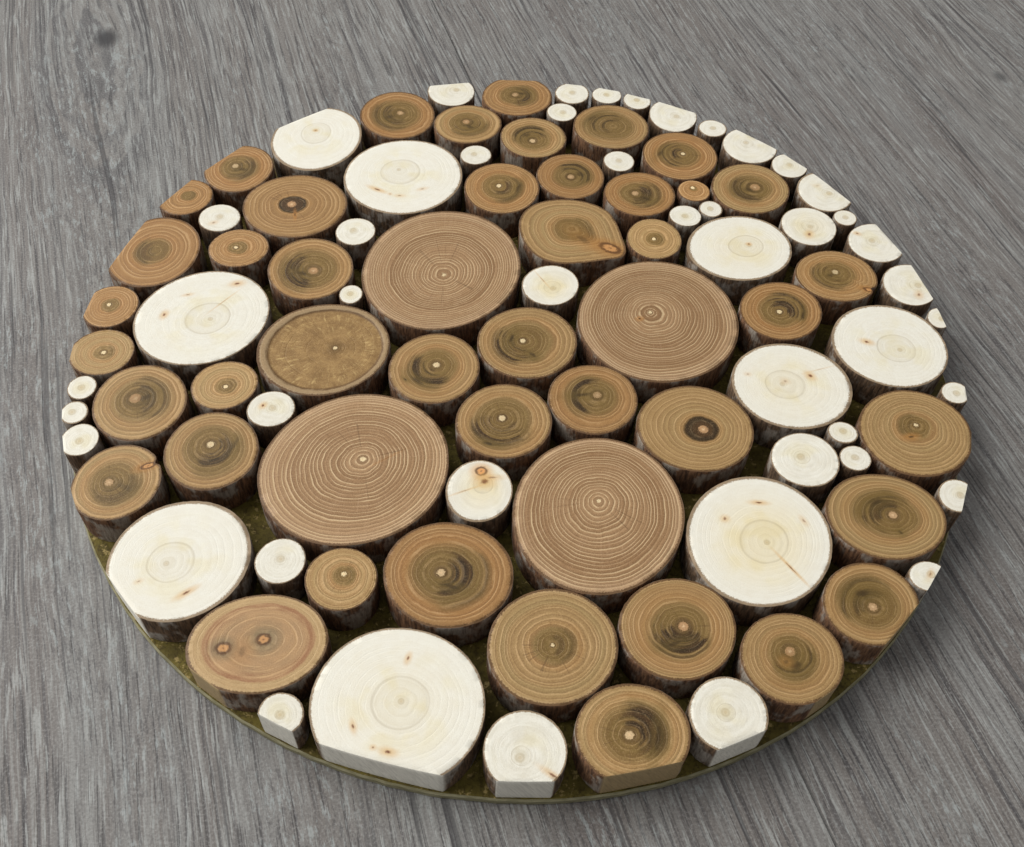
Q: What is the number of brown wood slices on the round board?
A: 47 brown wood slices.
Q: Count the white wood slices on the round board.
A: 47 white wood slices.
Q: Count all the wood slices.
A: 94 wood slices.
